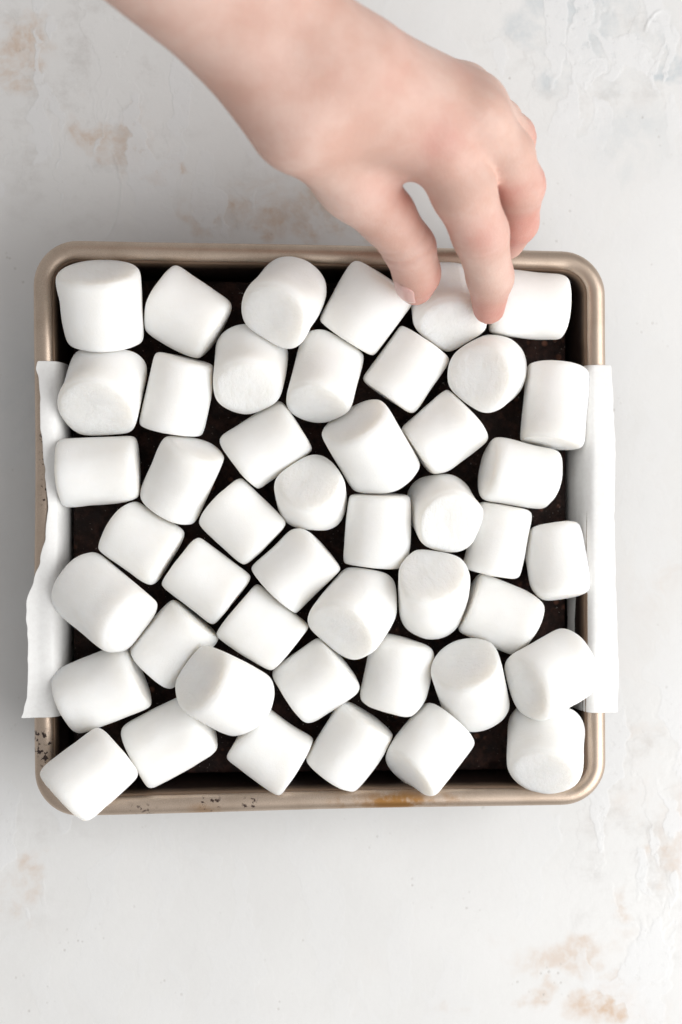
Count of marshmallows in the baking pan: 46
